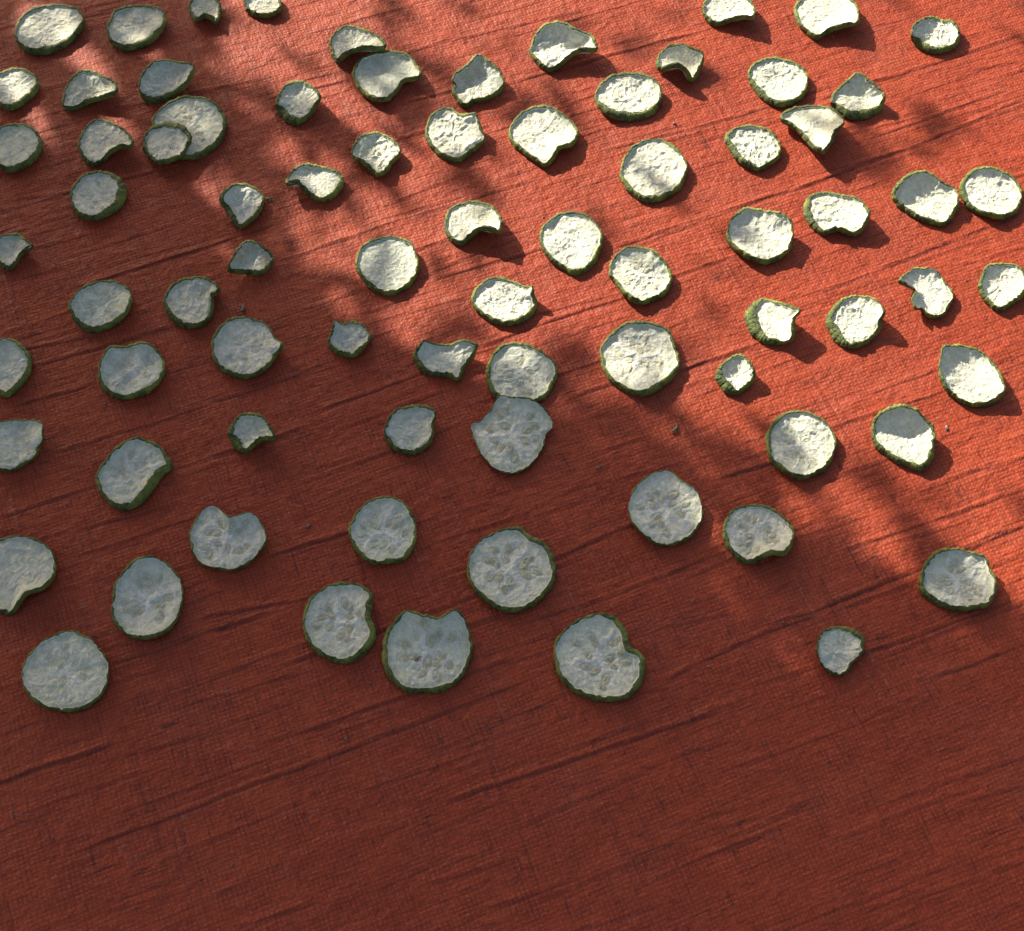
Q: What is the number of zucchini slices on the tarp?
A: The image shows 78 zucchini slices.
